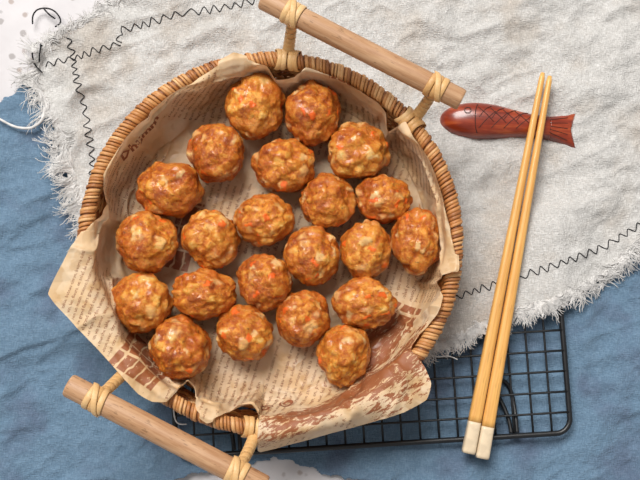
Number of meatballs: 22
